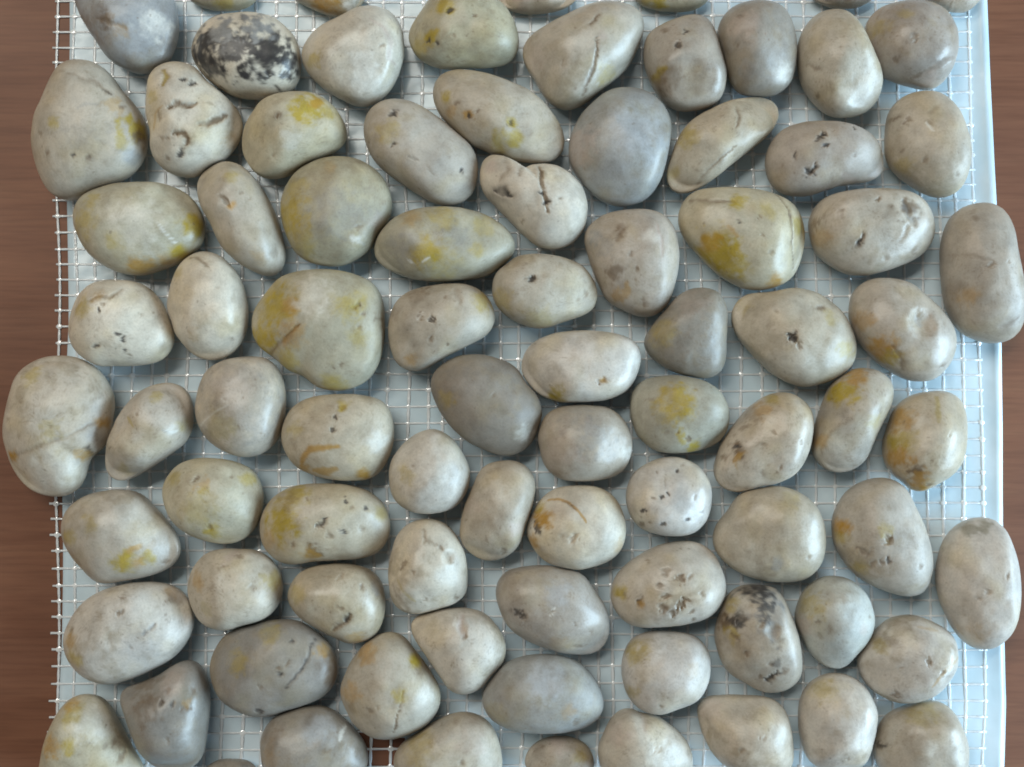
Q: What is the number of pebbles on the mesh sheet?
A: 86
